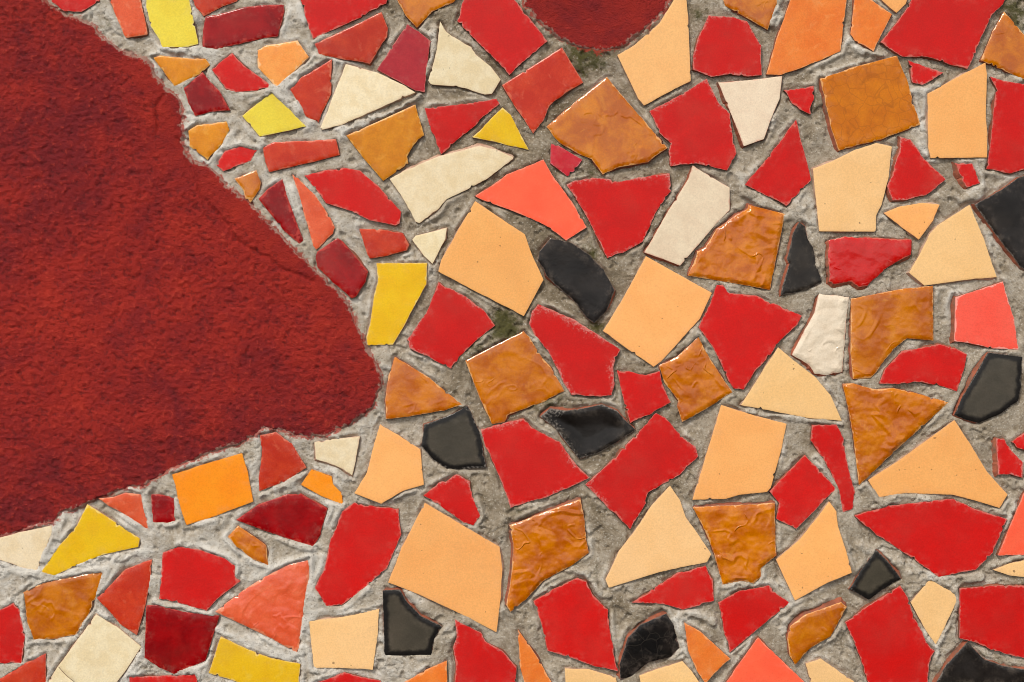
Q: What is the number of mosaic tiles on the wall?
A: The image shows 143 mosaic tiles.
